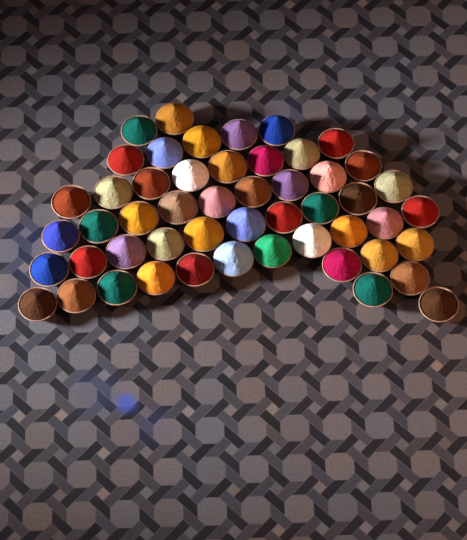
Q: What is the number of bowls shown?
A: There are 51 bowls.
